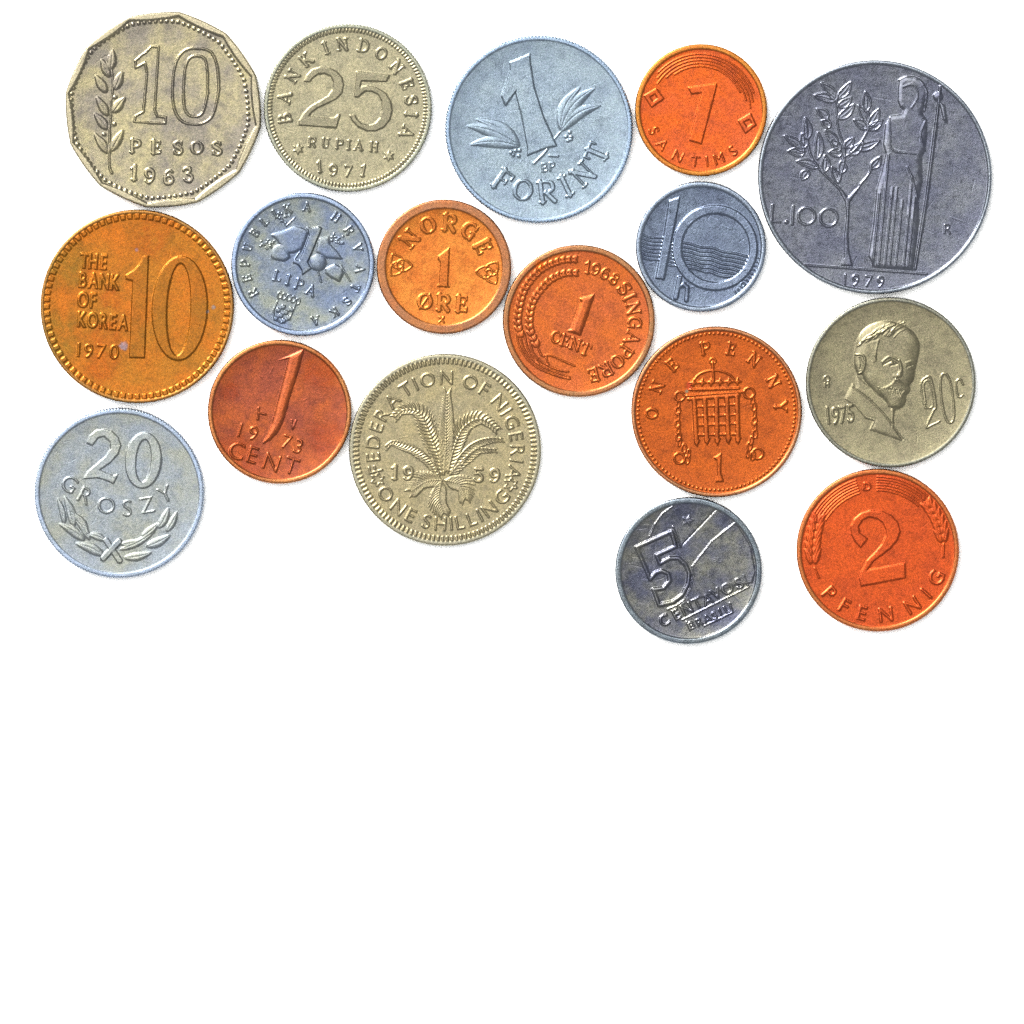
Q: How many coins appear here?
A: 17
